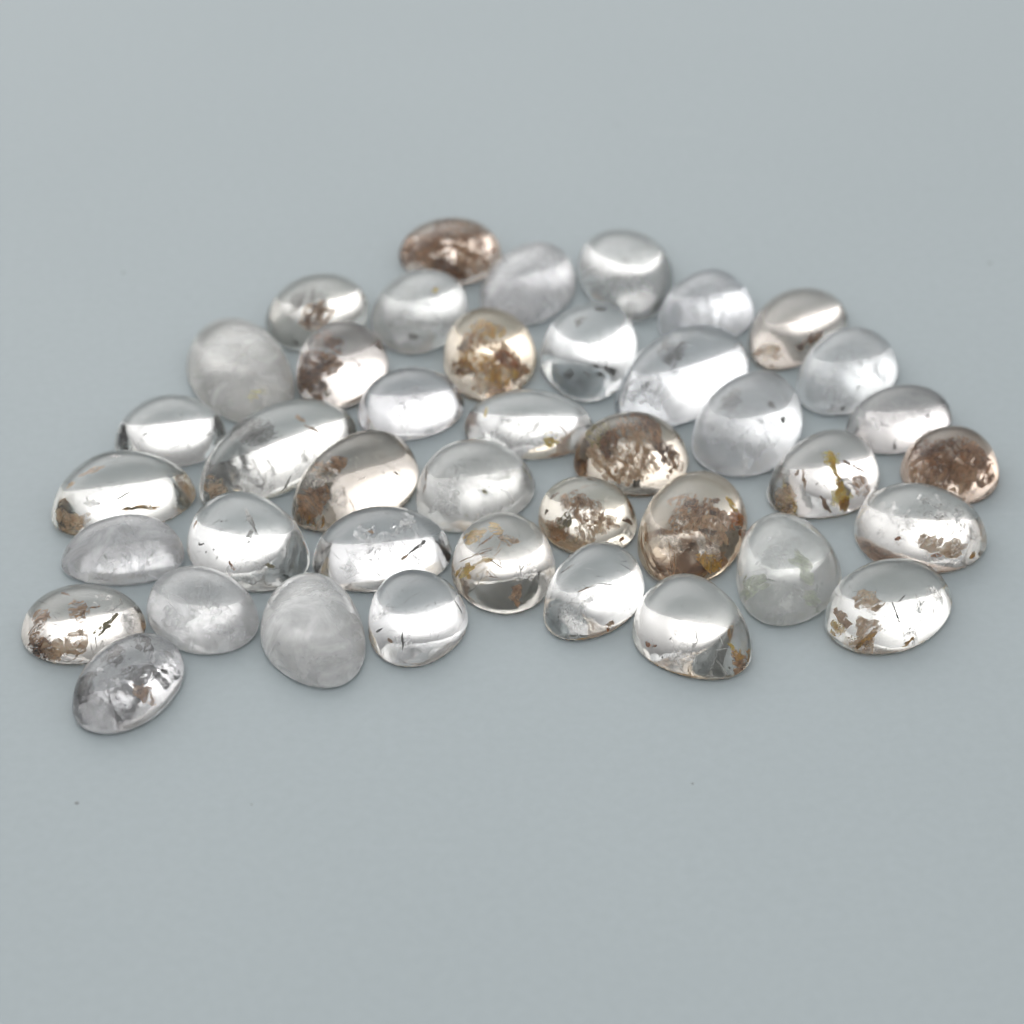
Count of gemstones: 41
